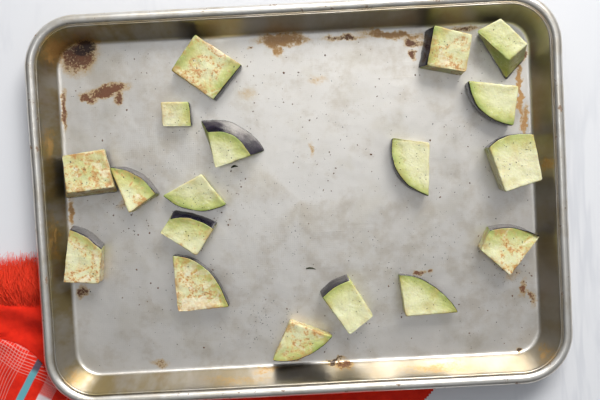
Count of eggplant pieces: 18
